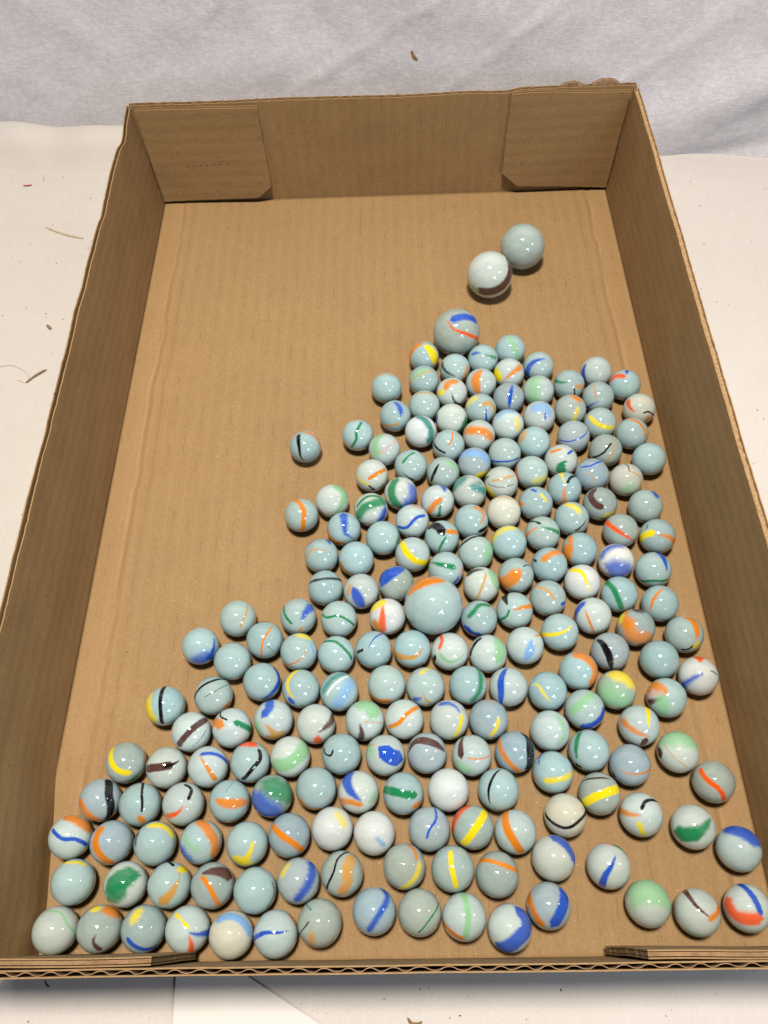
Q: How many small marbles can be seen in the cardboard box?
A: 200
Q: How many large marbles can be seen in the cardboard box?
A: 4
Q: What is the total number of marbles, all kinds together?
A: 204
